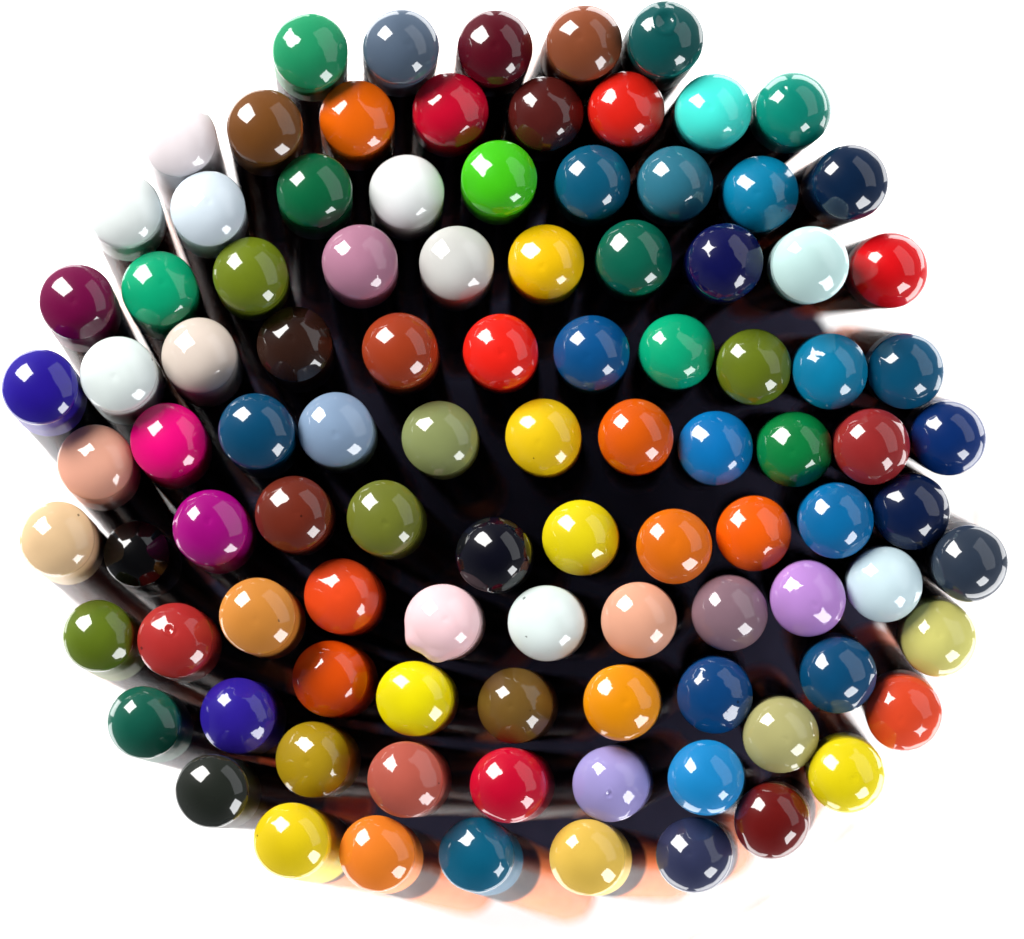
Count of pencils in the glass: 100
